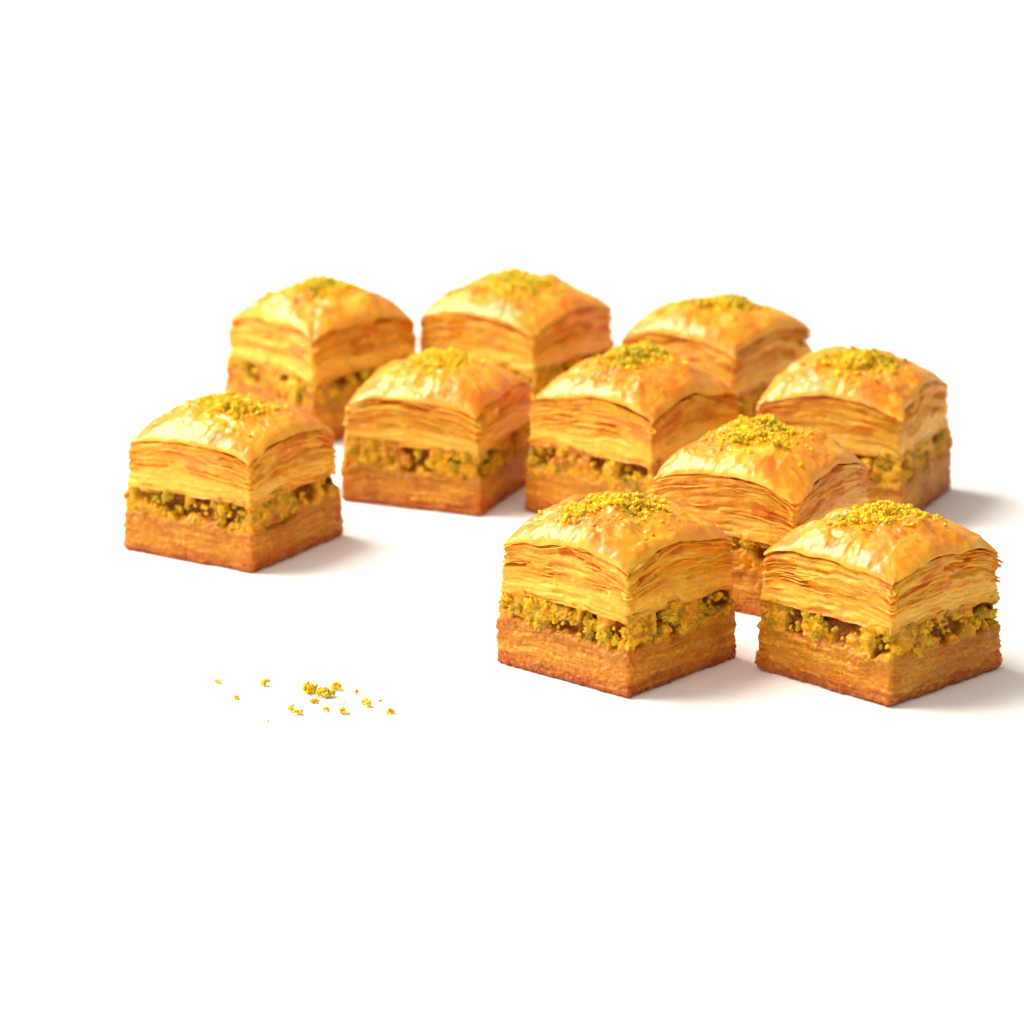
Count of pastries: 10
